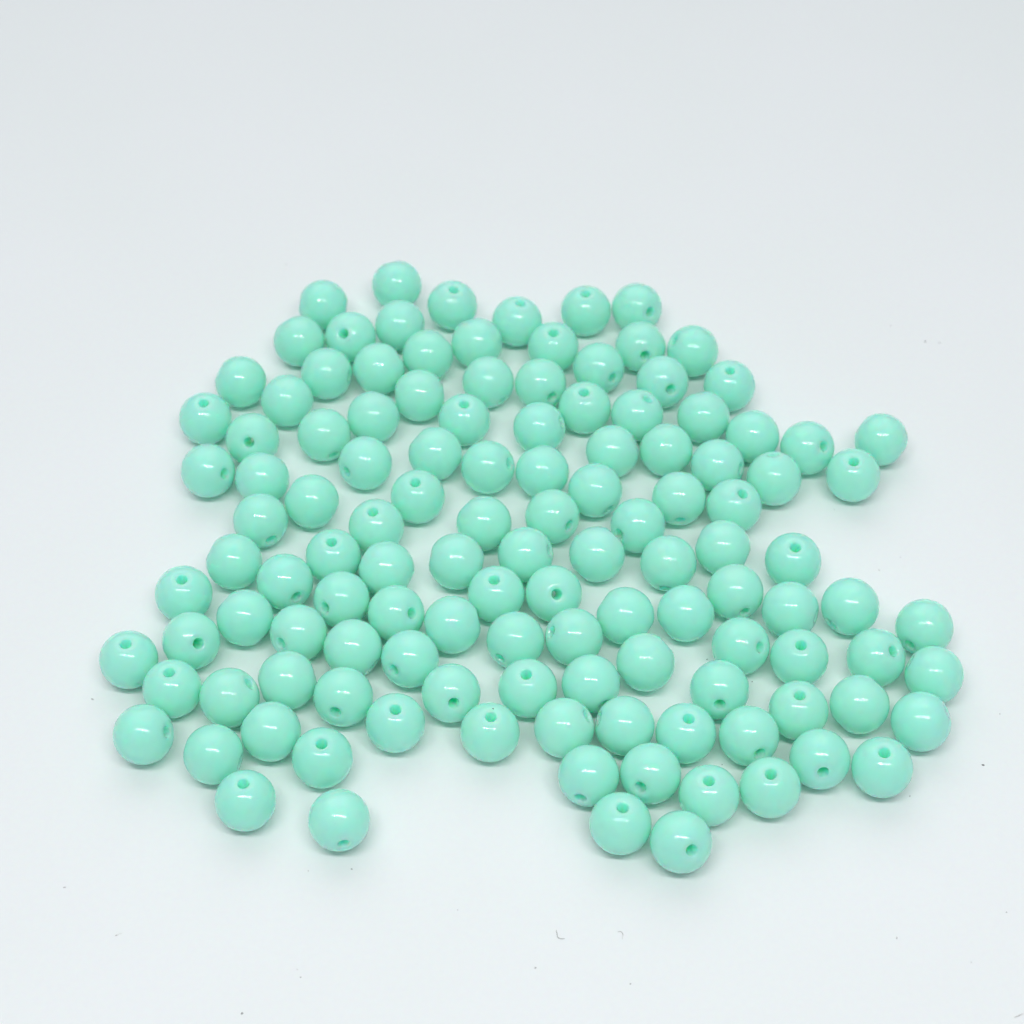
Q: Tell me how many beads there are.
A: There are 123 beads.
